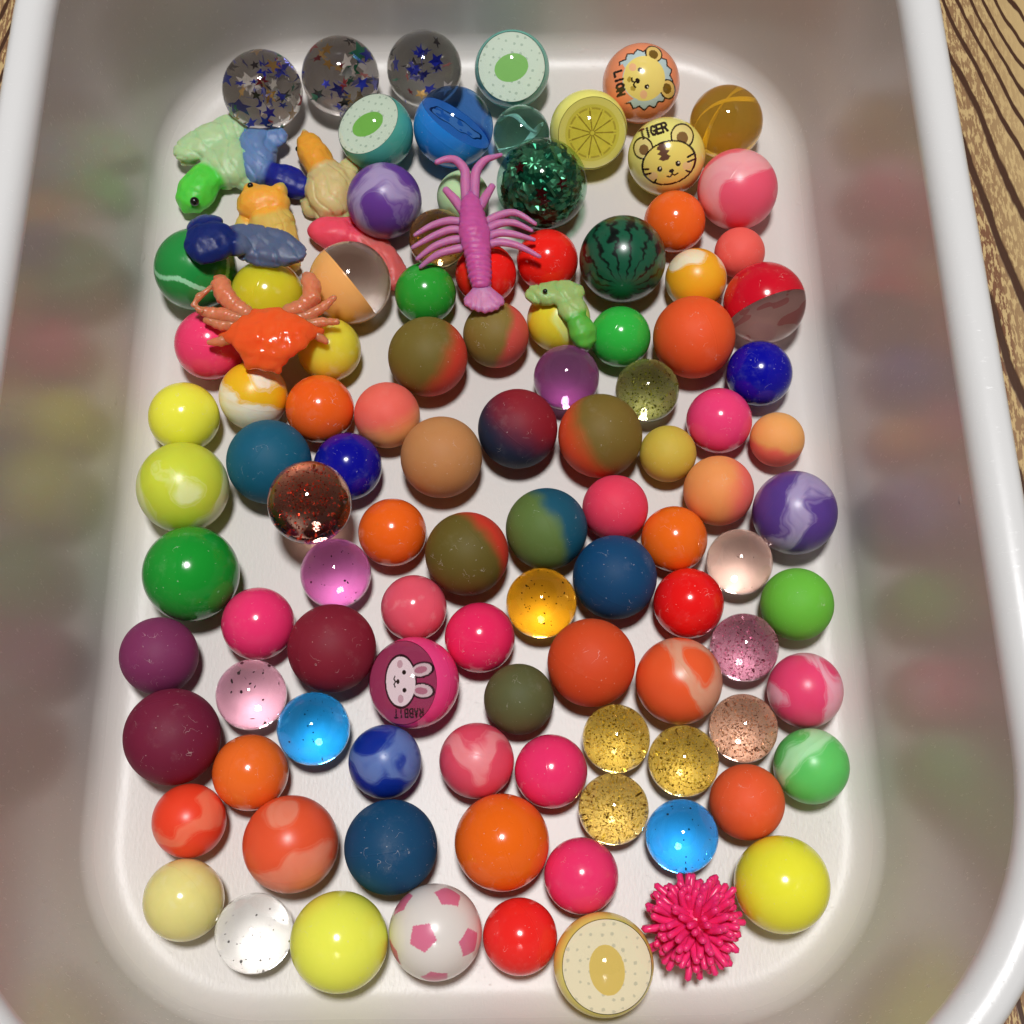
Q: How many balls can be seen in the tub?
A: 103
